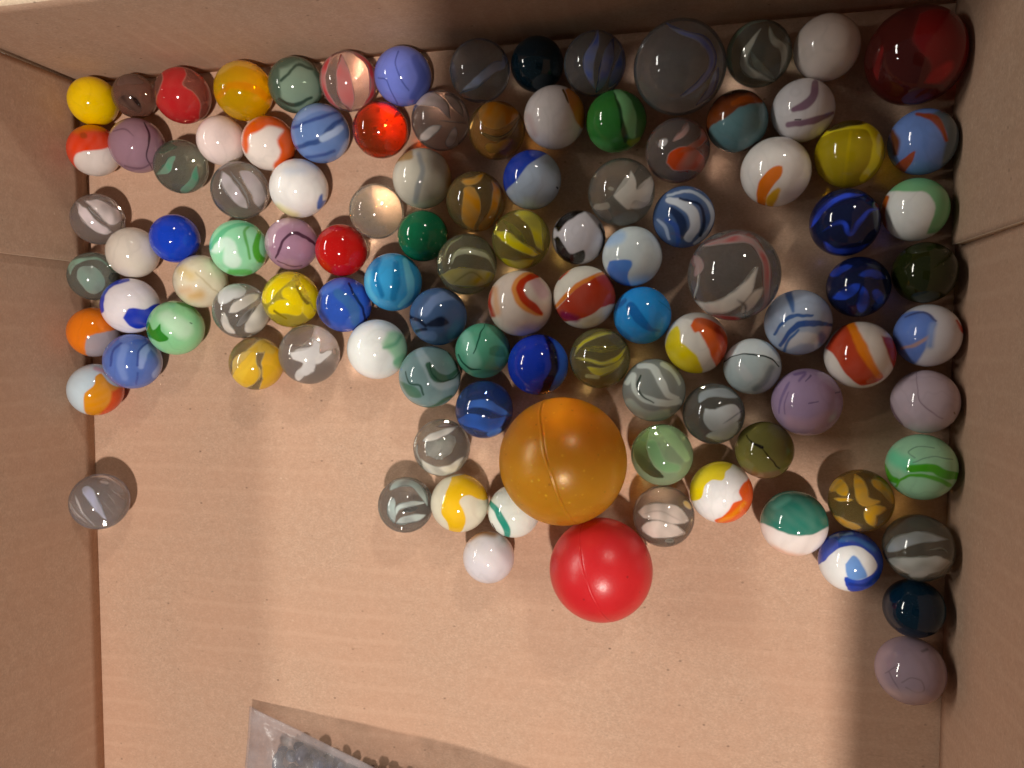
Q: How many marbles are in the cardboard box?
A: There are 104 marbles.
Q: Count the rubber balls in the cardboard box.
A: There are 2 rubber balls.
